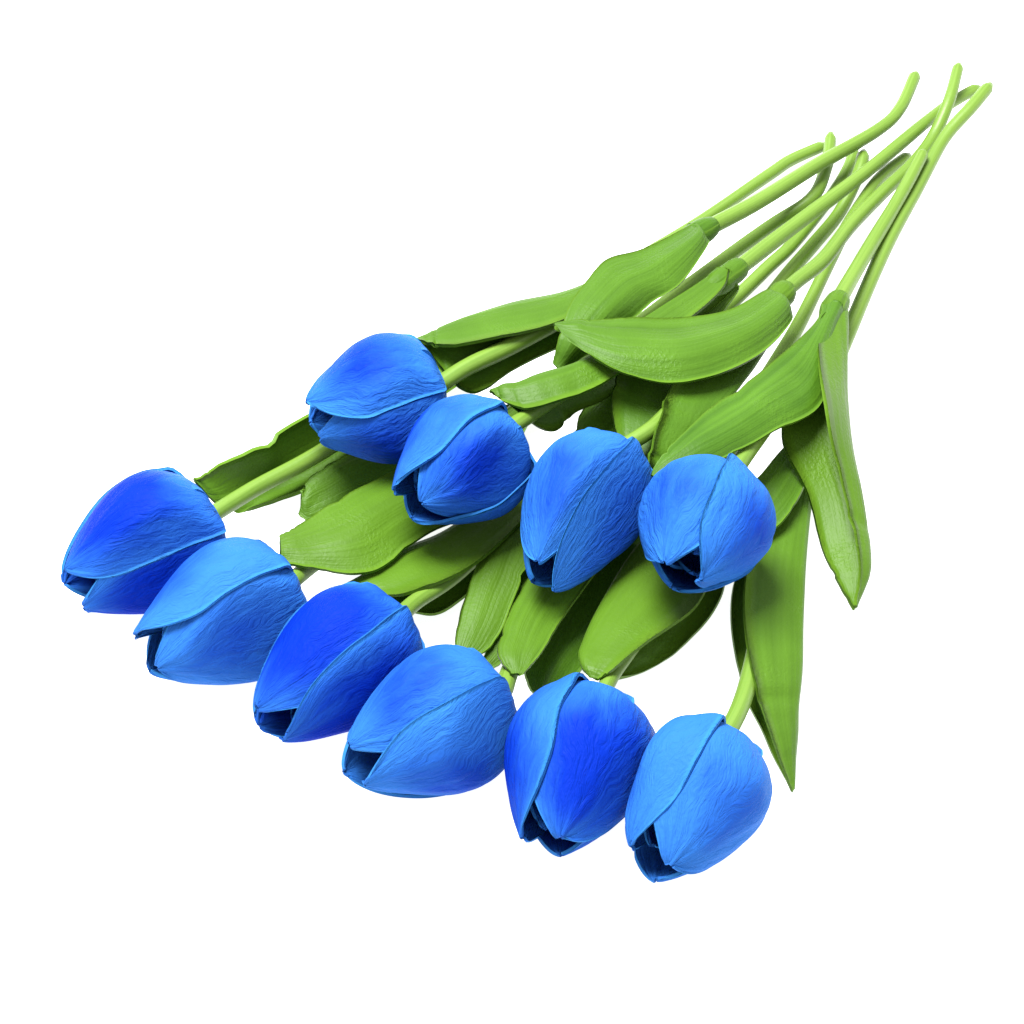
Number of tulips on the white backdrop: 10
